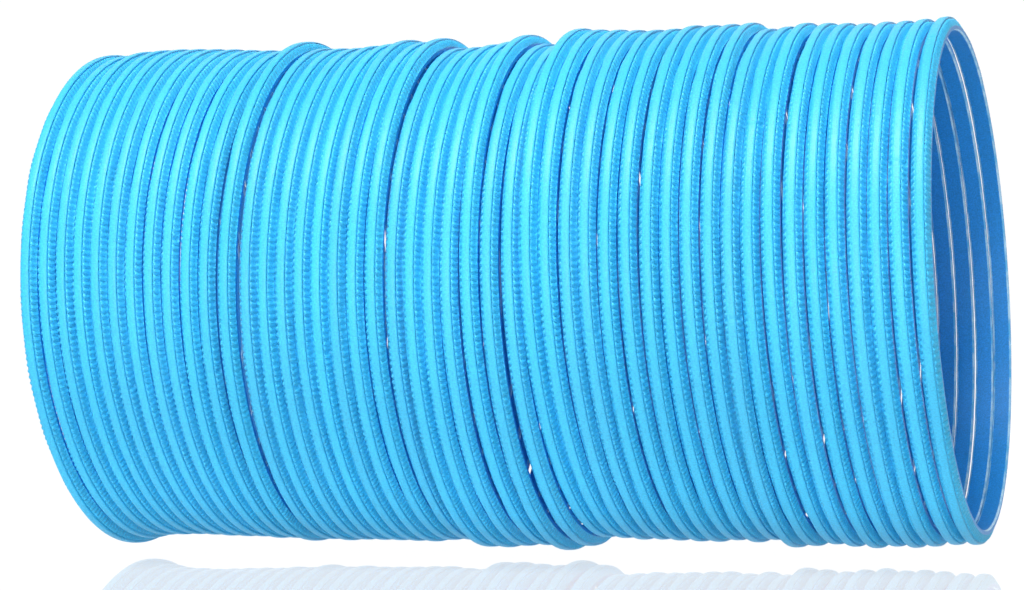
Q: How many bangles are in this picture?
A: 47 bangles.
